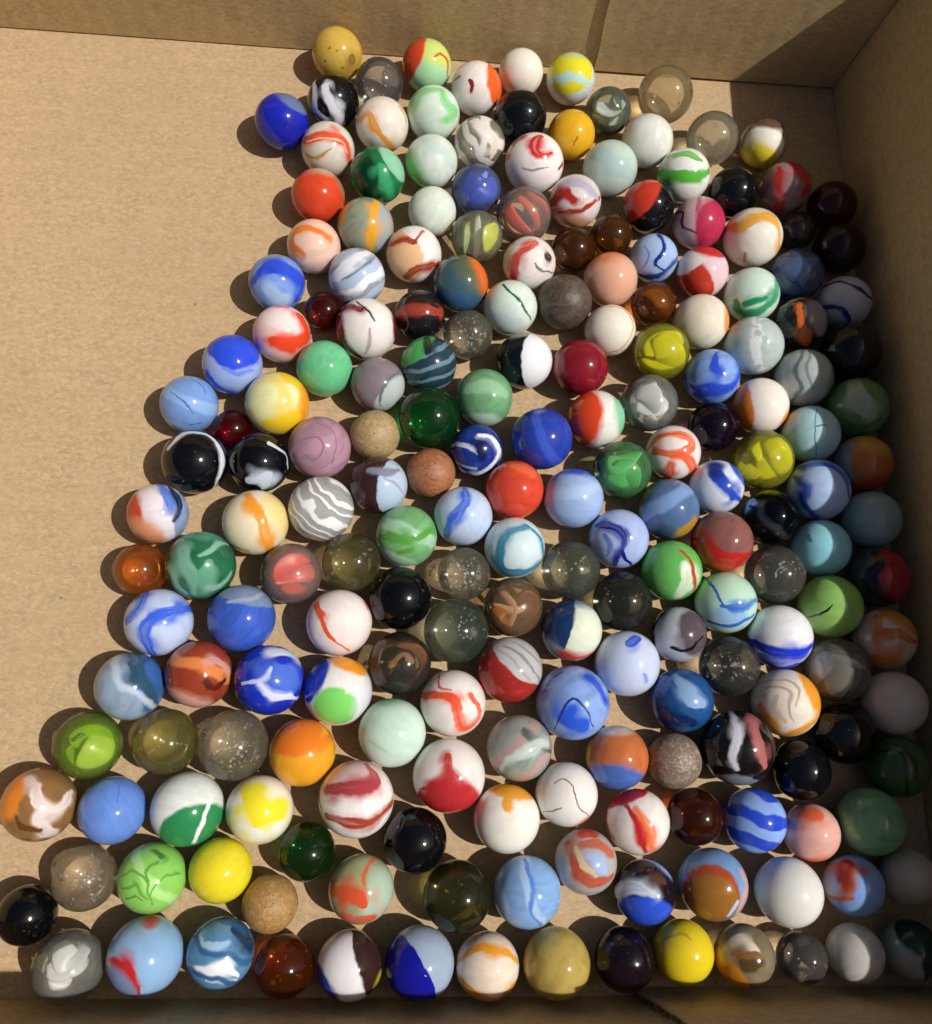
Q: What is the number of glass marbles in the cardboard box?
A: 200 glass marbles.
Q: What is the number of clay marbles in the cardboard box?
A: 5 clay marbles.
